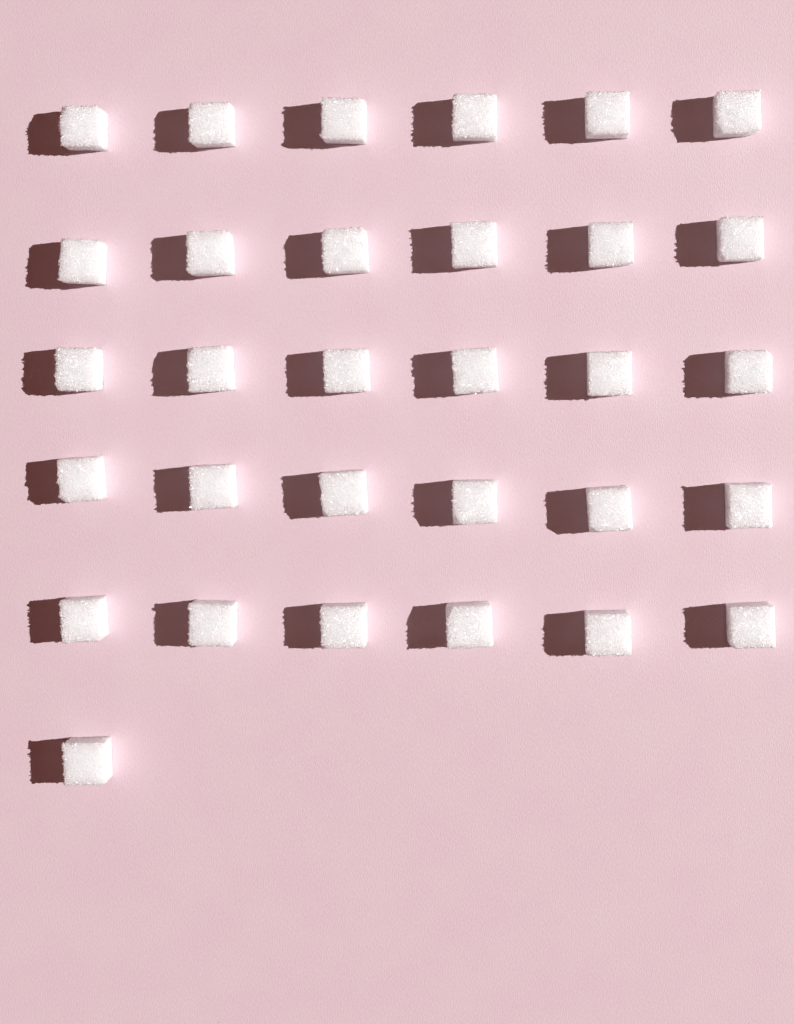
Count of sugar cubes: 31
